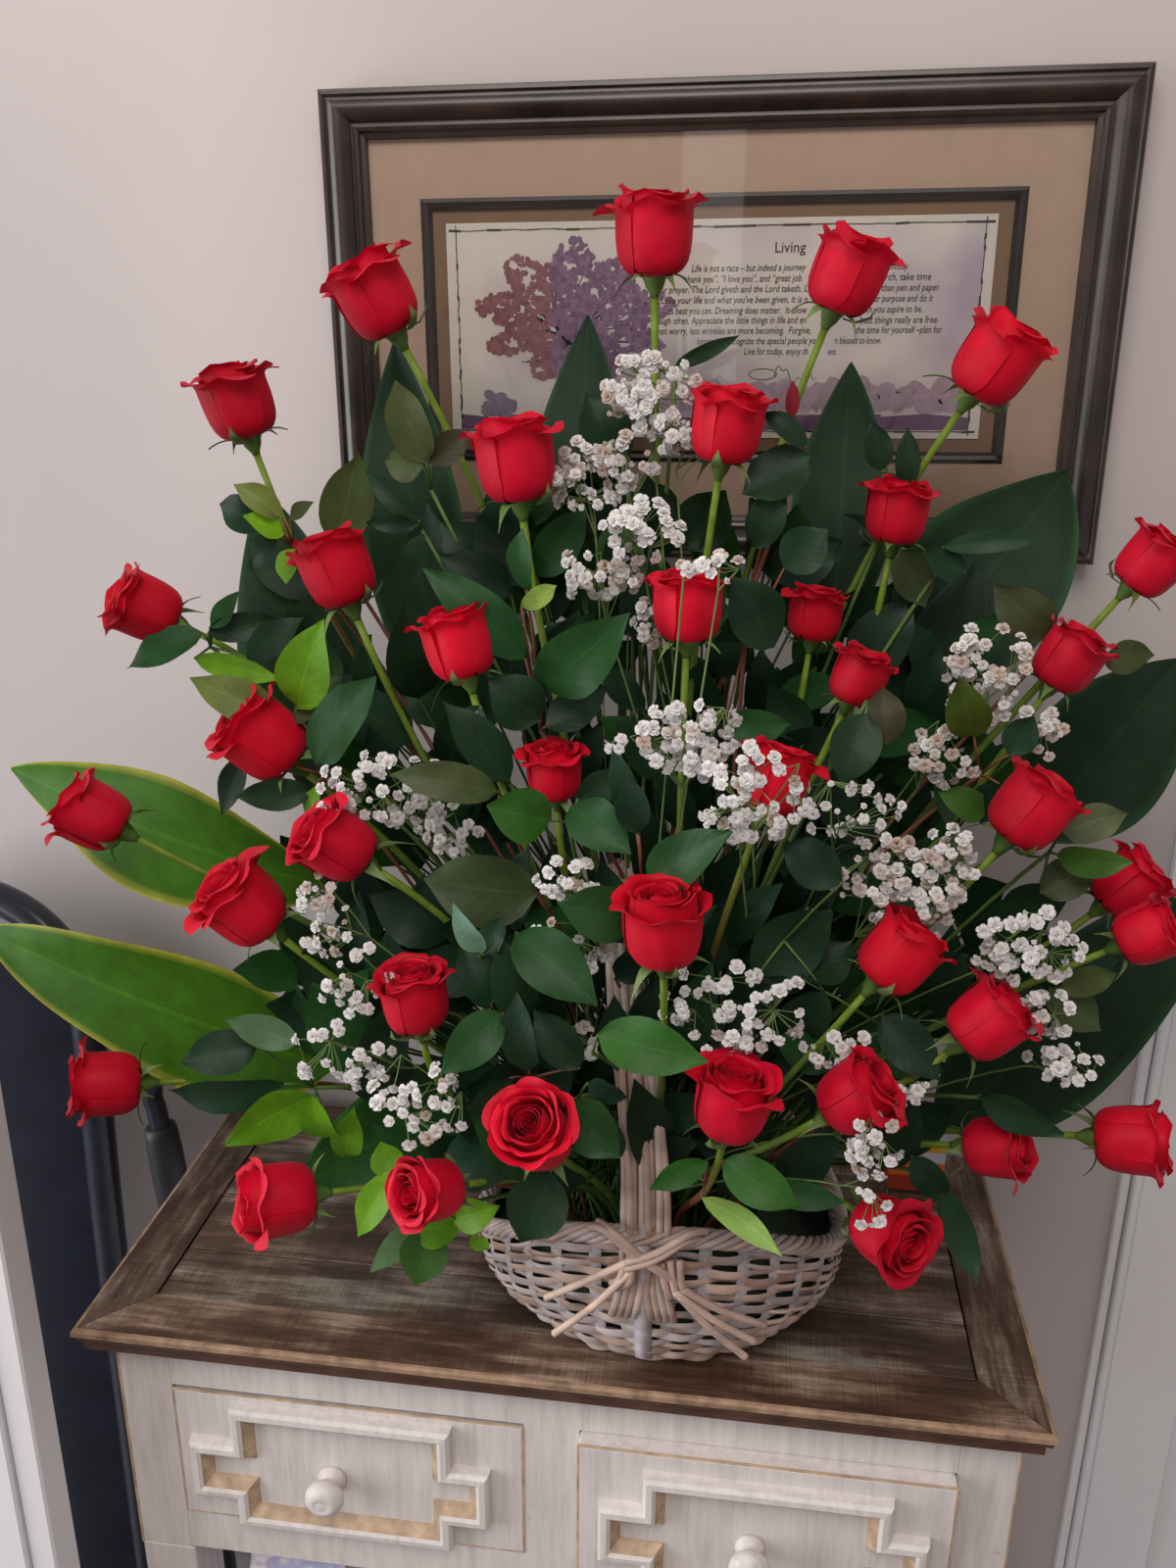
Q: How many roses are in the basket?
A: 38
